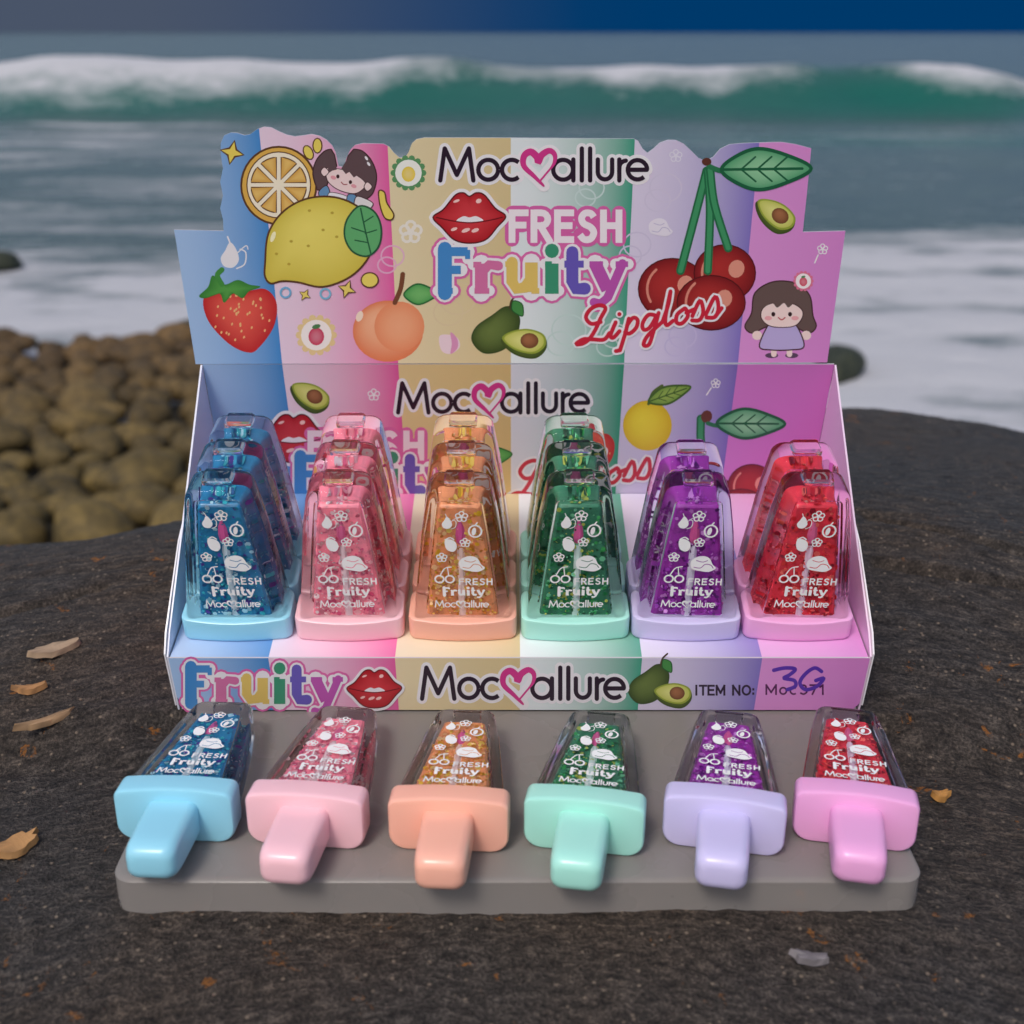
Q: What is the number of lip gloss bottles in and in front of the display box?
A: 22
